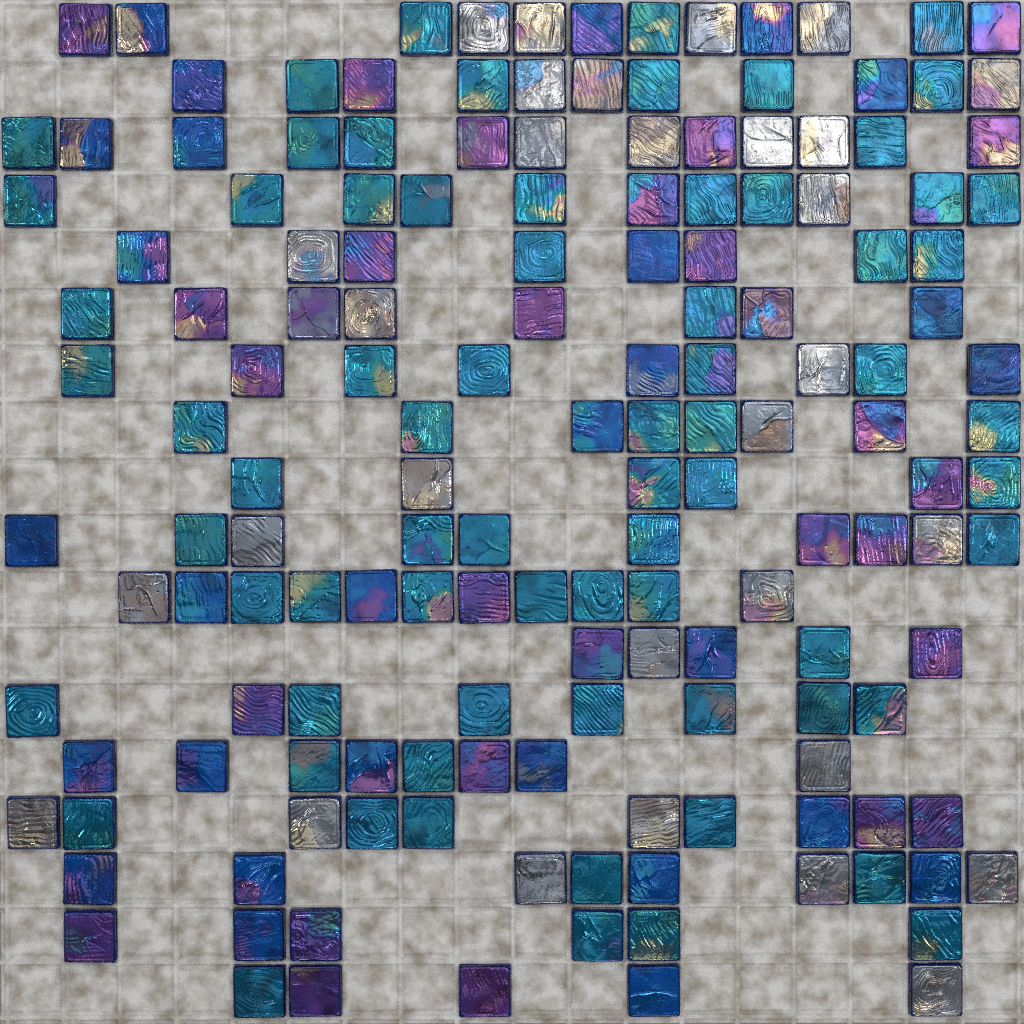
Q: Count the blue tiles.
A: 29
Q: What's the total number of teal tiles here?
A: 70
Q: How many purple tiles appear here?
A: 29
